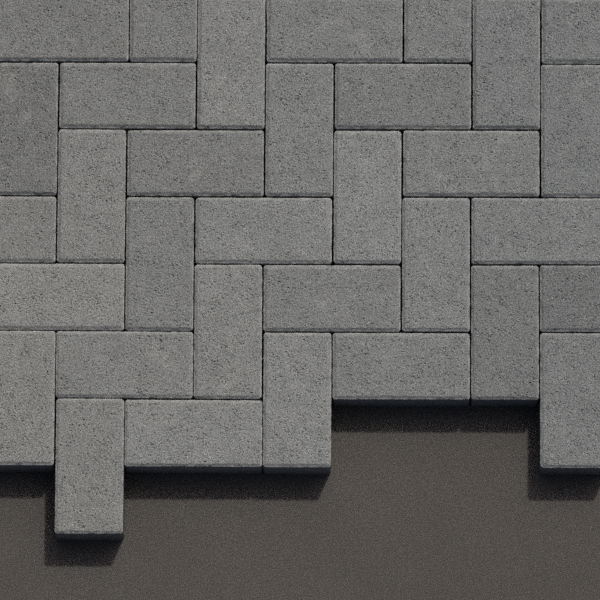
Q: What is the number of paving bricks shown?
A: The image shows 33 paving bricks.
